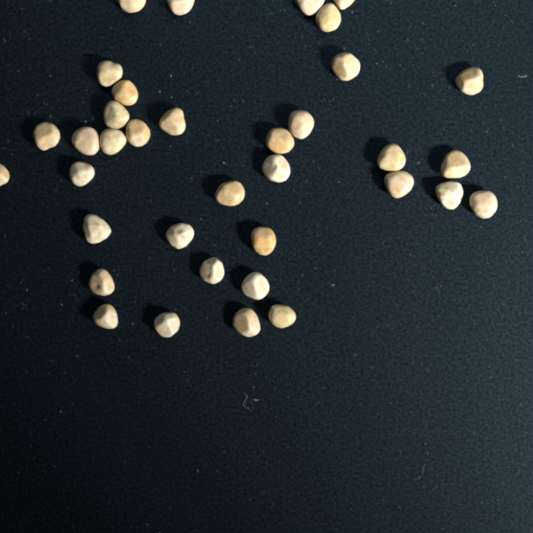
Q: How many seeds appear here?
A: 36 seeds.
